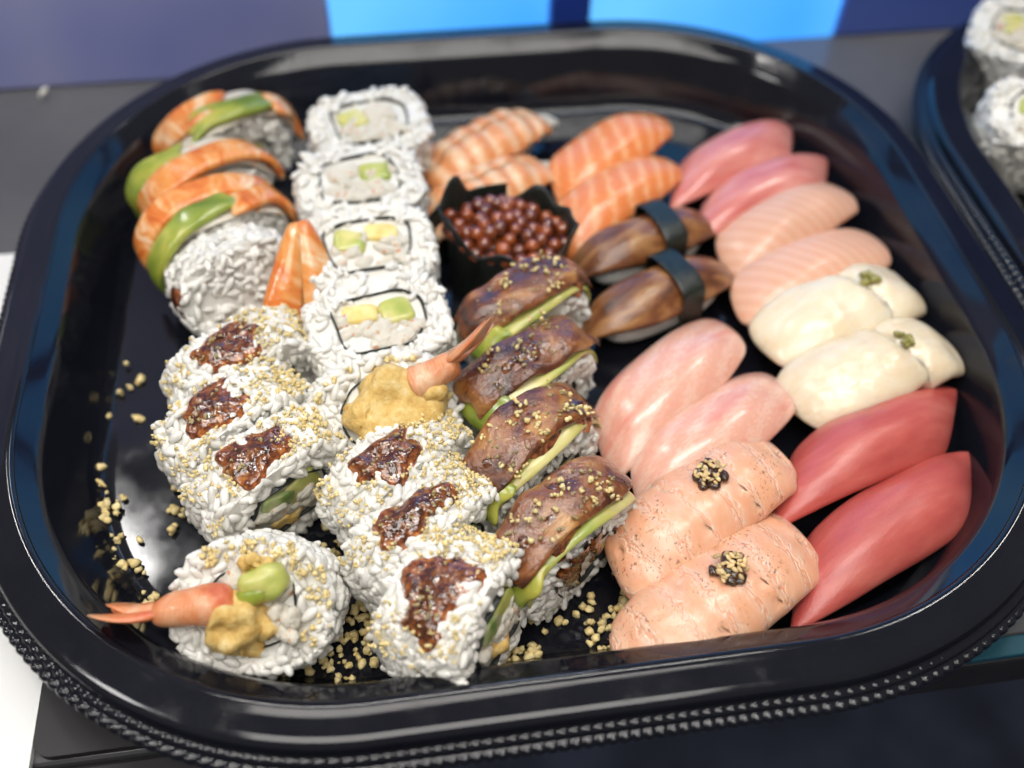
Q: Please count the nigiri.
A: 18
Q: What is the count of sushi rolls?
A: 22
